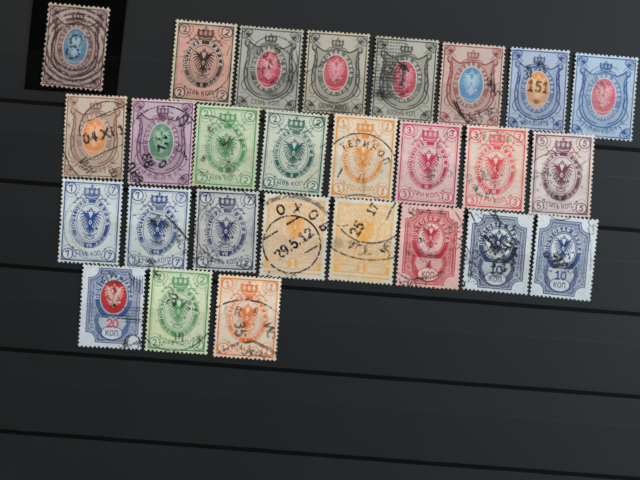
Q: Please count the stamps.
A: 27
